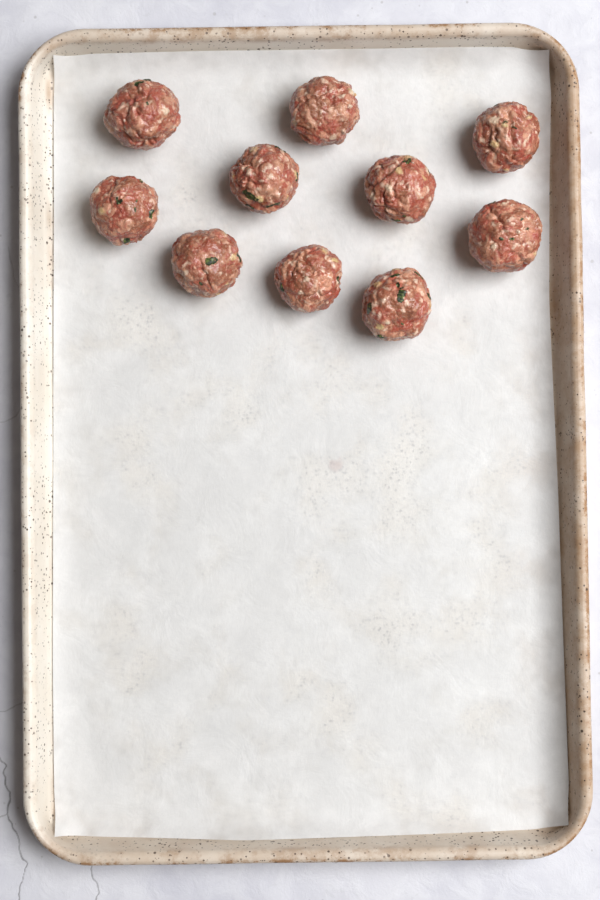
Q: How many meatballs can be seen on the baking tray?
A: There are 10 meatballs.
